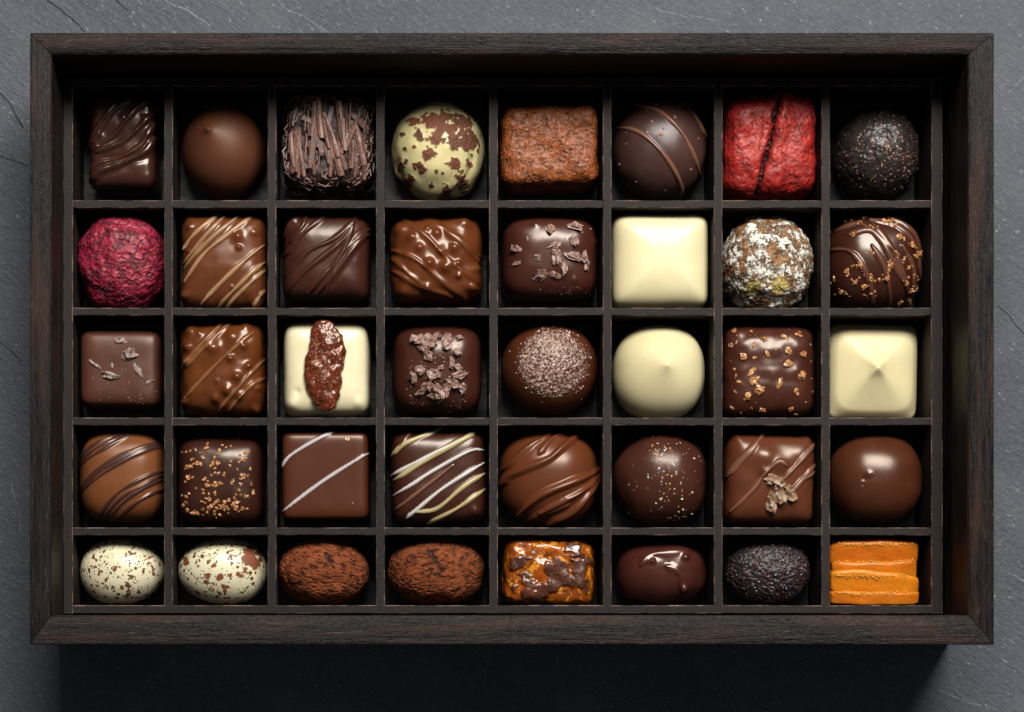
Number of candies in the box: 40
